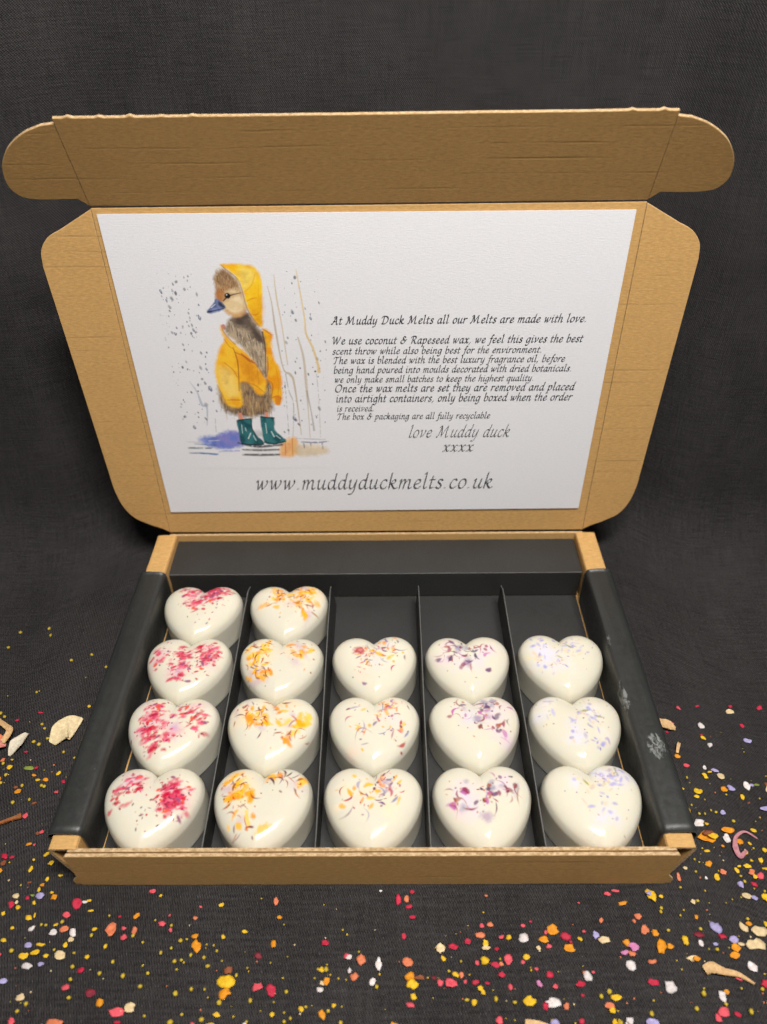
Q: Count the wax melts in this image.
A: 17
